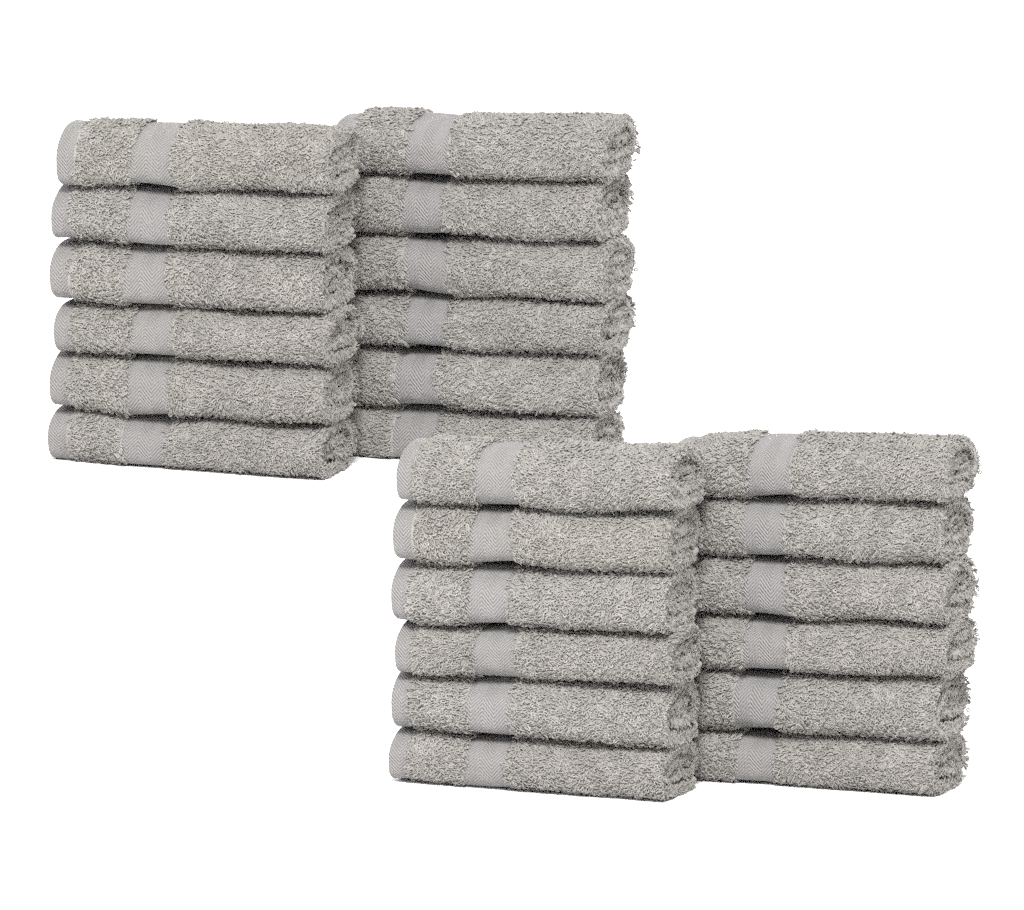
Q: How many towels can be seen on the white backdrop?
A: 24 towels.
